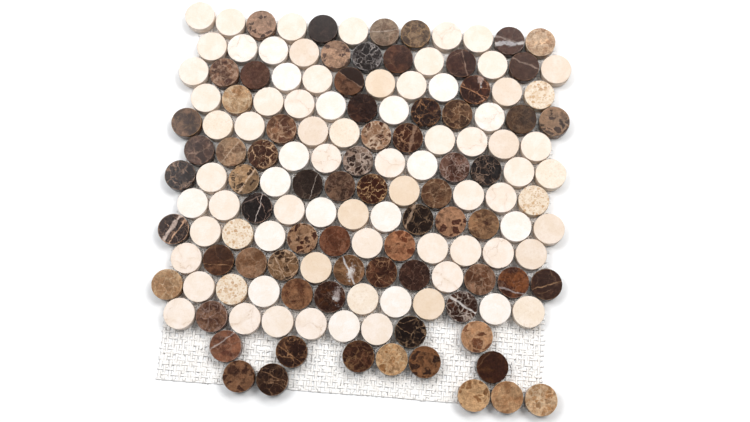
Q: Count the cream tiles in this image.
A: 80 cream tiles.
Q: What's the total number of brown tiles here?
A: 72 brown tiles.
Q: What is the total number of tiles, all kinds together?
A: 152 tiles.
